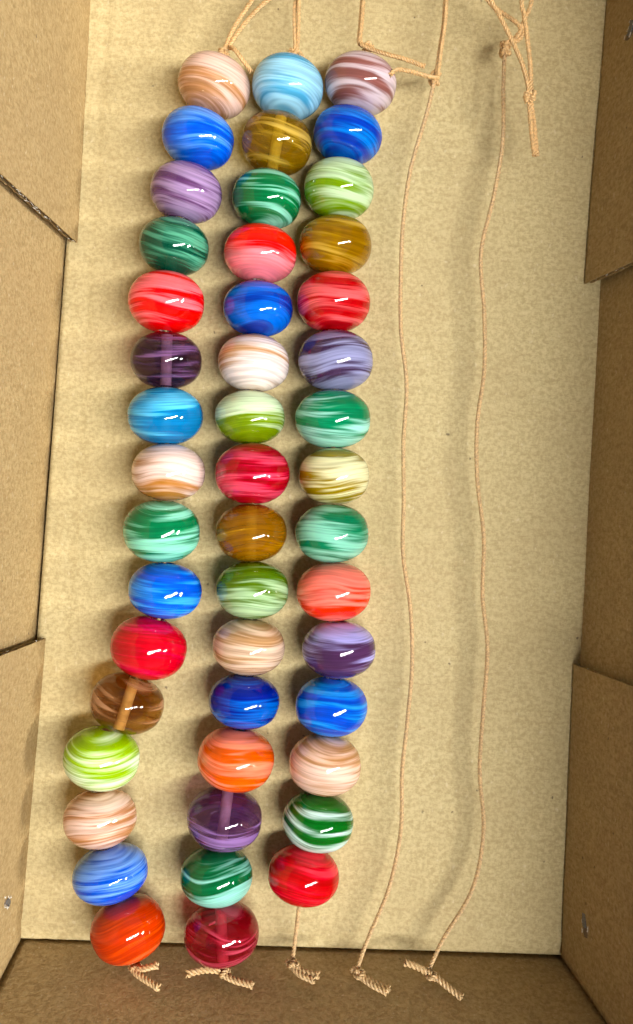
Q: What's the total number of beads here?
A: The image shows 47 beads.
